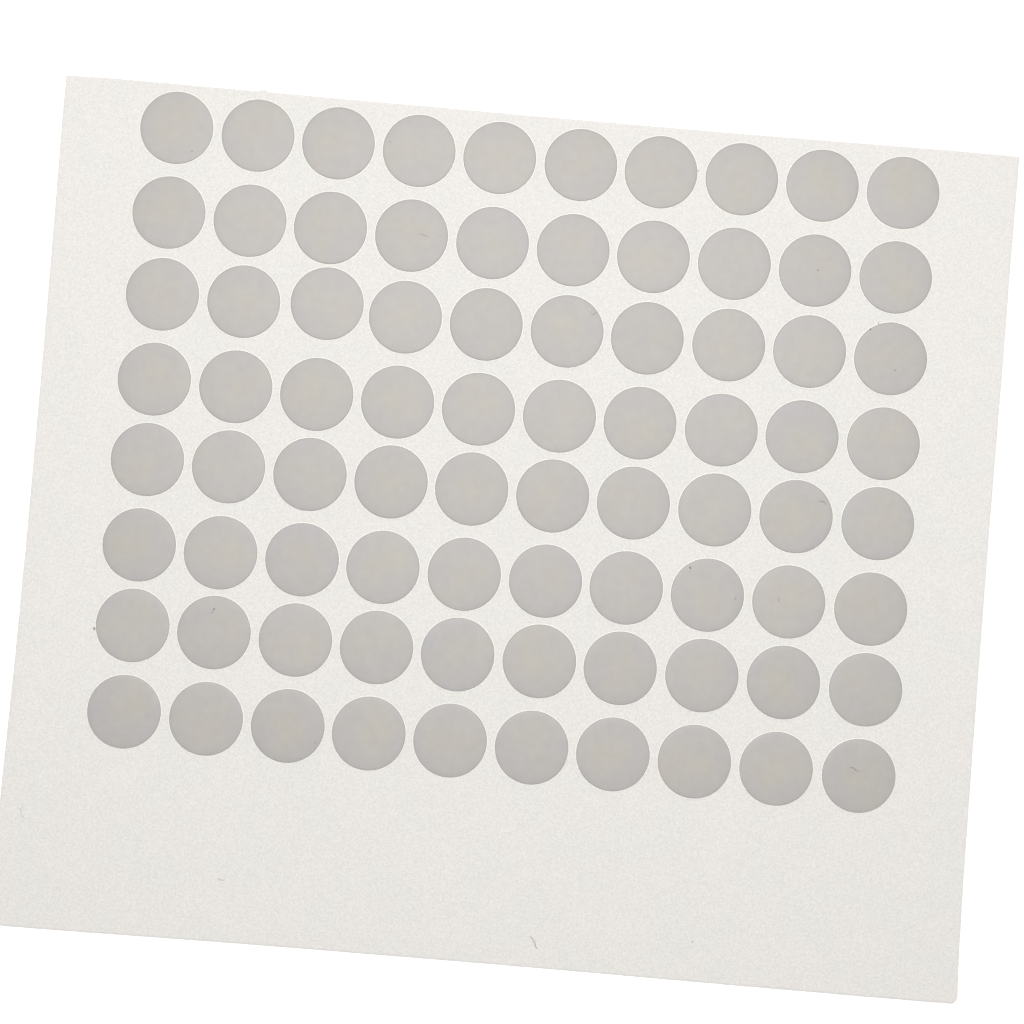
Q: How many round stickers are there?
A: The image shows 80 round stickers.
